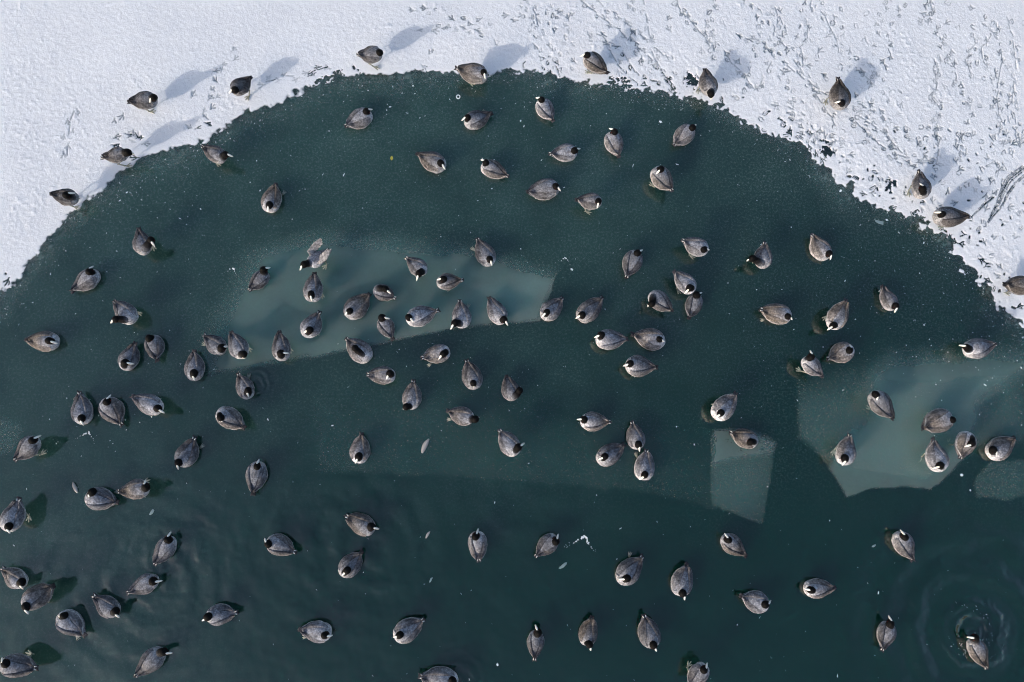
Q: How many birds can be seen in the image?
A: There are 127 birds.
